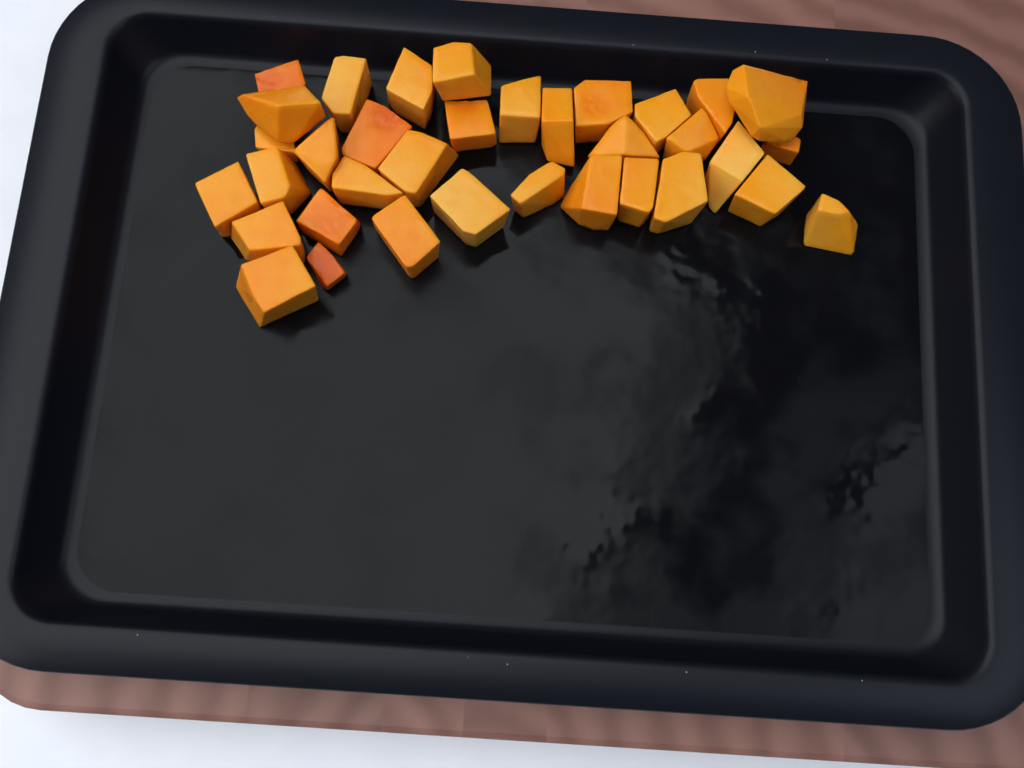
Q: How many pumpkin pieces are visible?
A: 35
